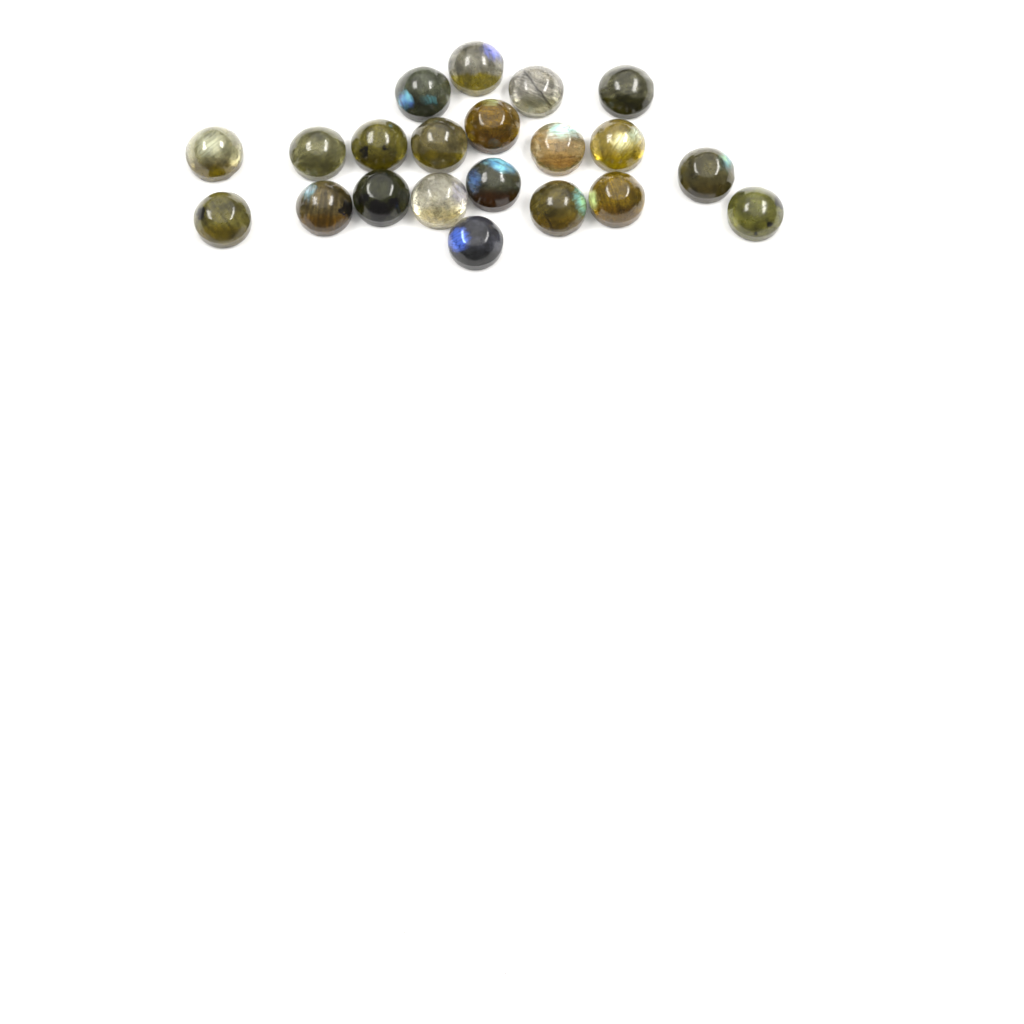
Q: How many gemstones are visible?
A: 21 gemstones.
